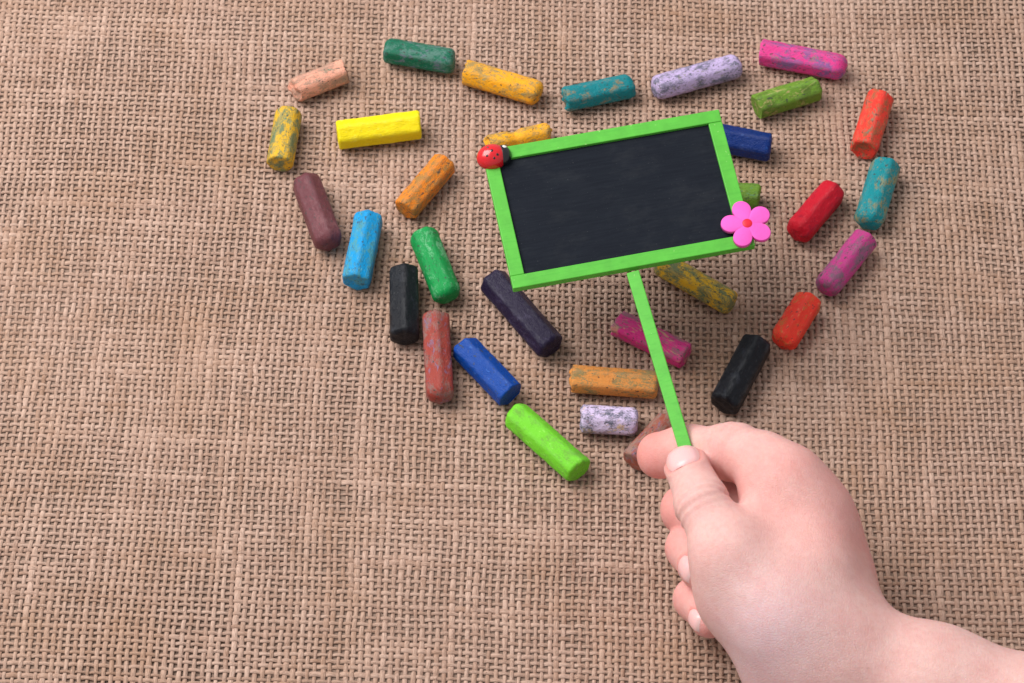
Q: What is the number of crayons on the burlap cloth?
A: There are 32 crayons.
